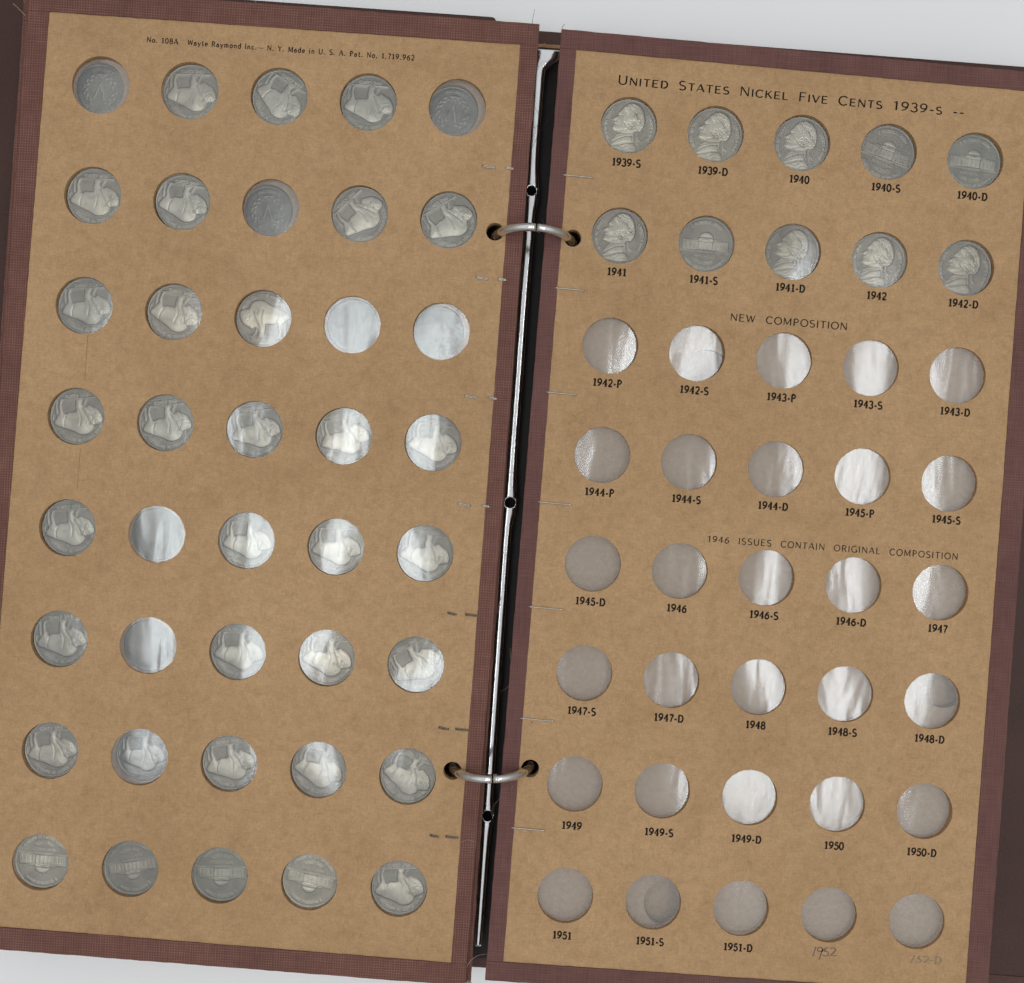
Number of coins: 50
